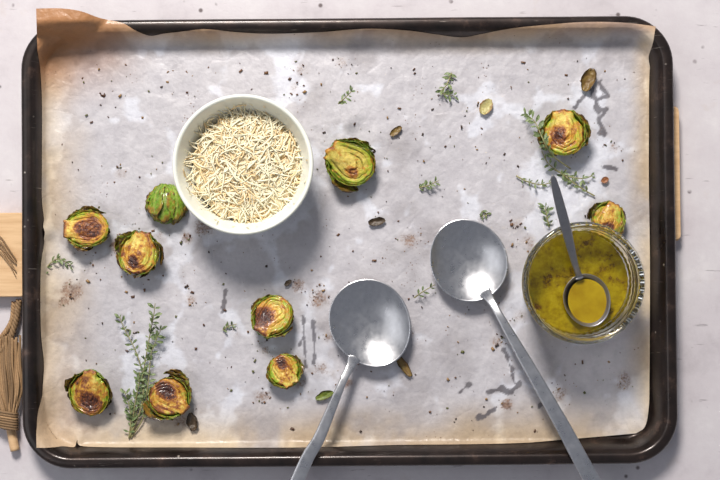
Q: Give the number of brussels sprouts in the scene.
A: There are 10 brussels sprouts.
